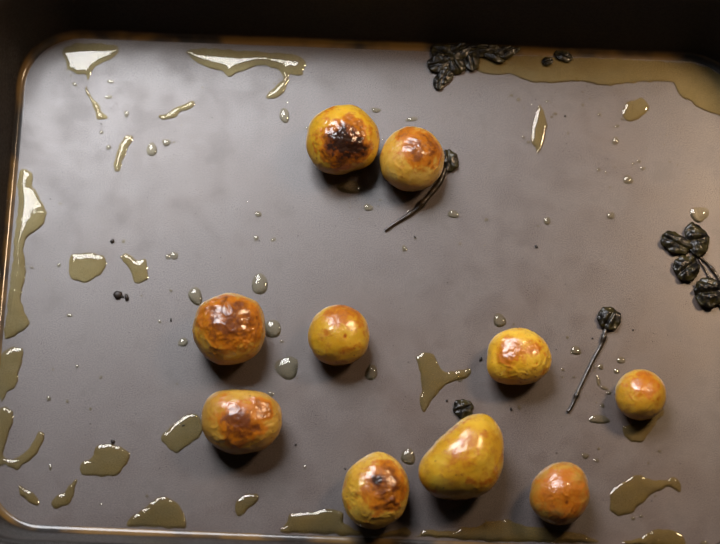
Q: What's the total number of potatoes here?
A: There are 10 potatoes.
